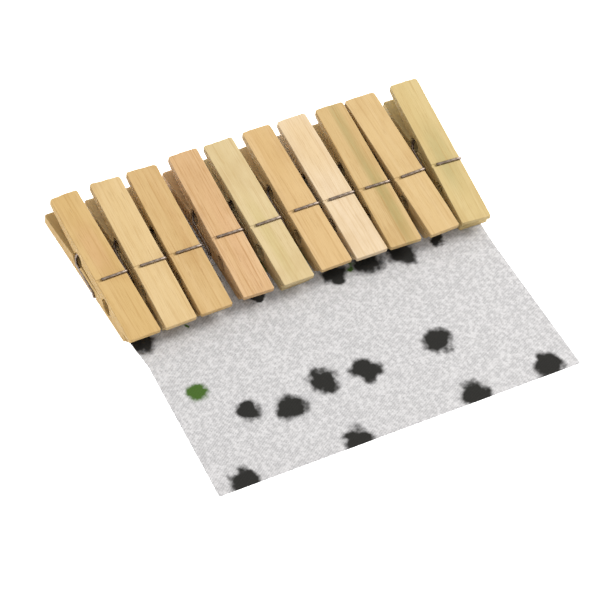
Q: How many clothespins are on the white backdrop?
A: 10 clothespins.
